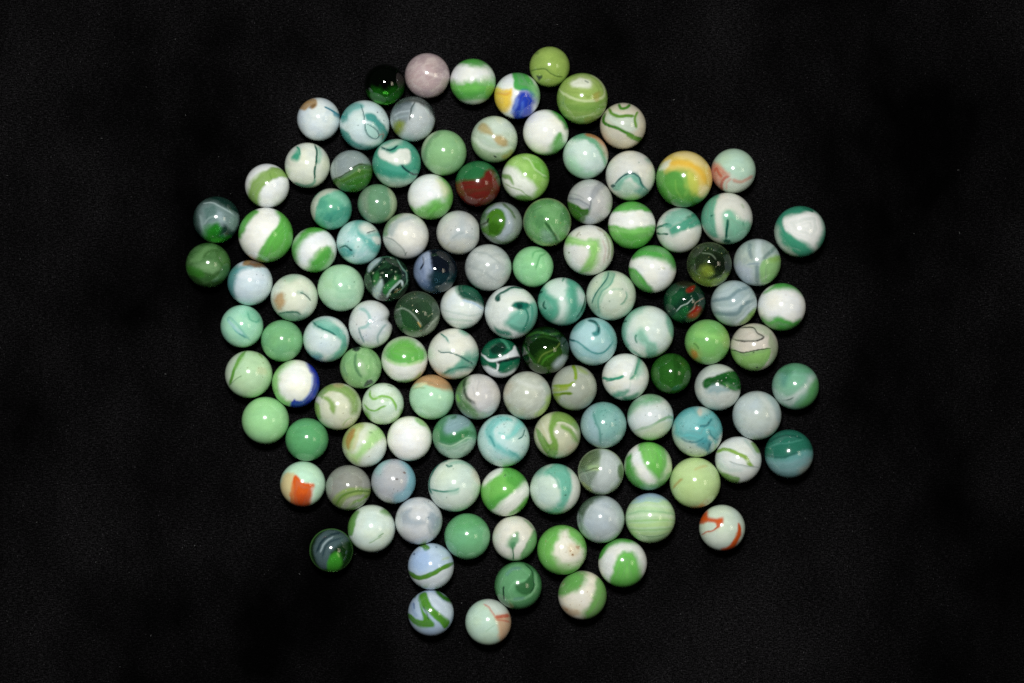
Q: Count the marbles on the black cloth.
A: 121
